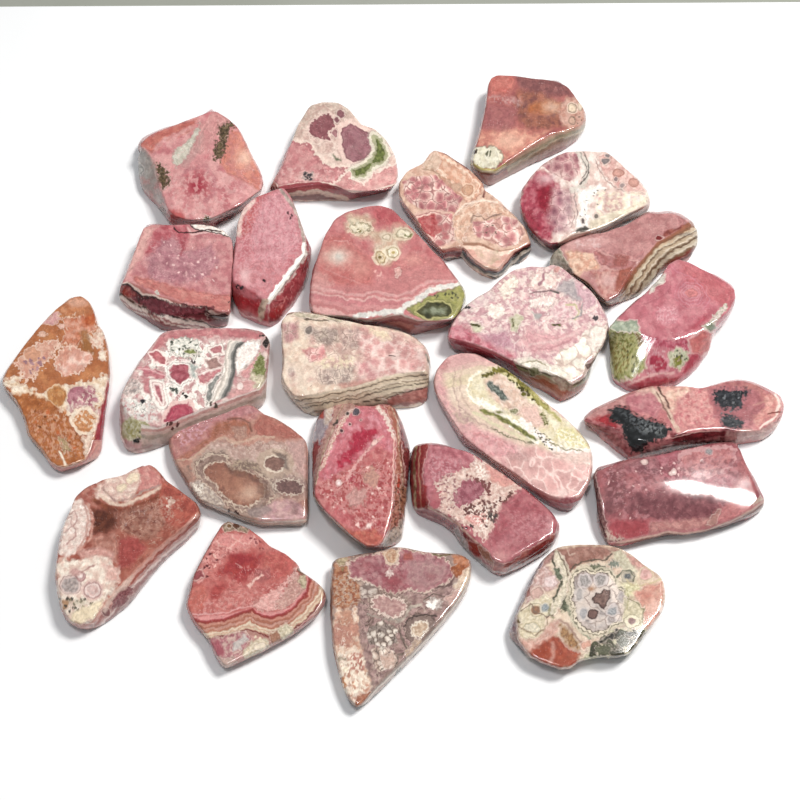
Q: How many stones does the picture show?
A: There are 24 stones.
